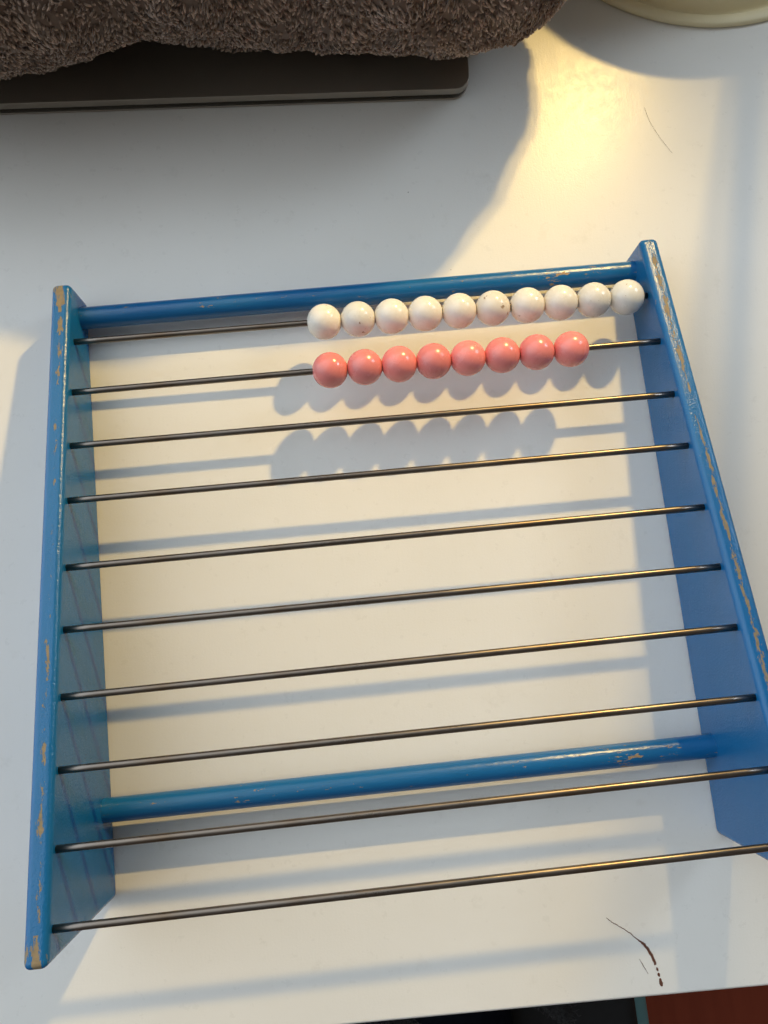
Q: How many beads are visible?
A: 18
